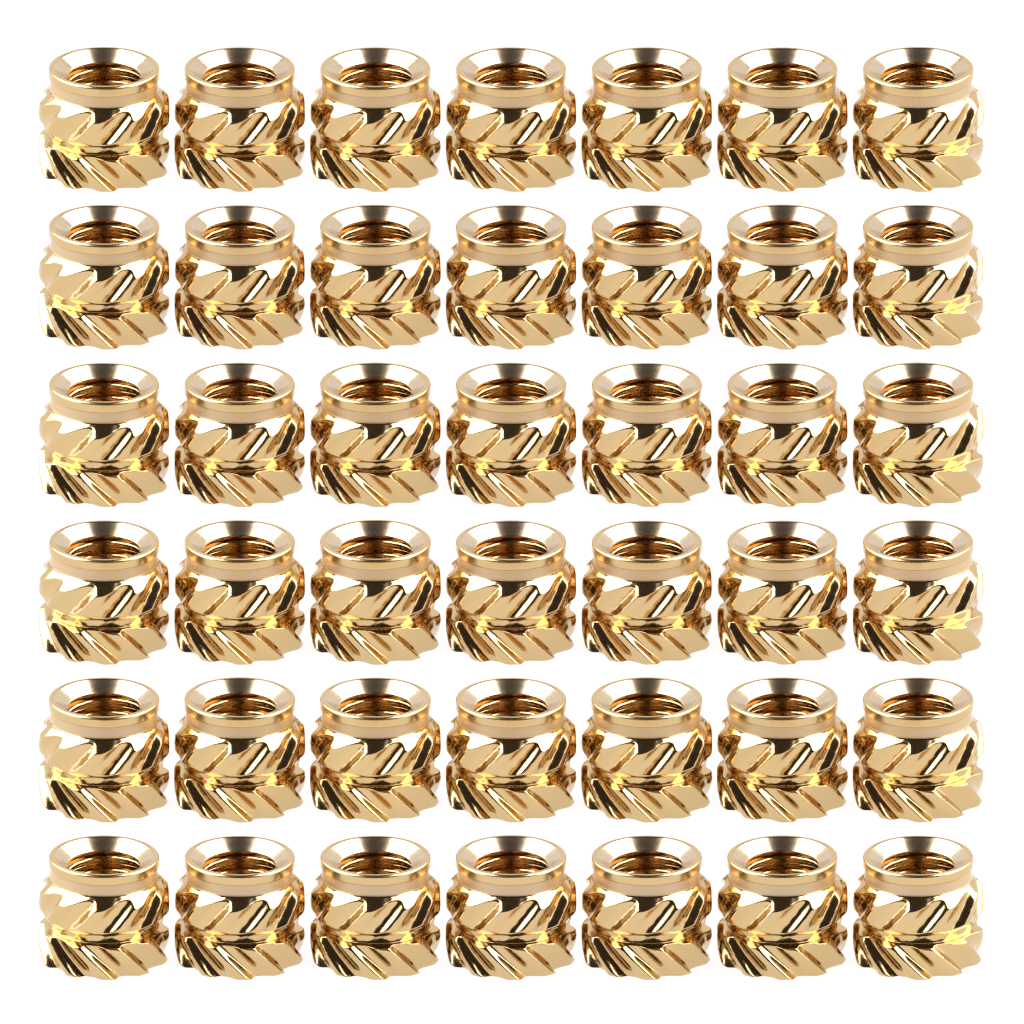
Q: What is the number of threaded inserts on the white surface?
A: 42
